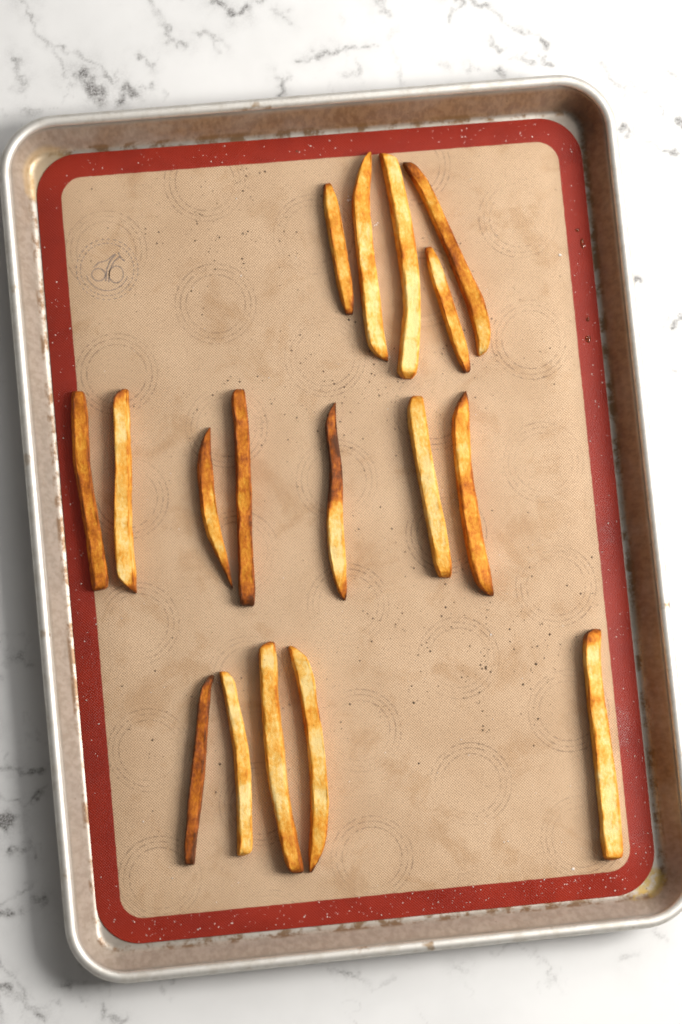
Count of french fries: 17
